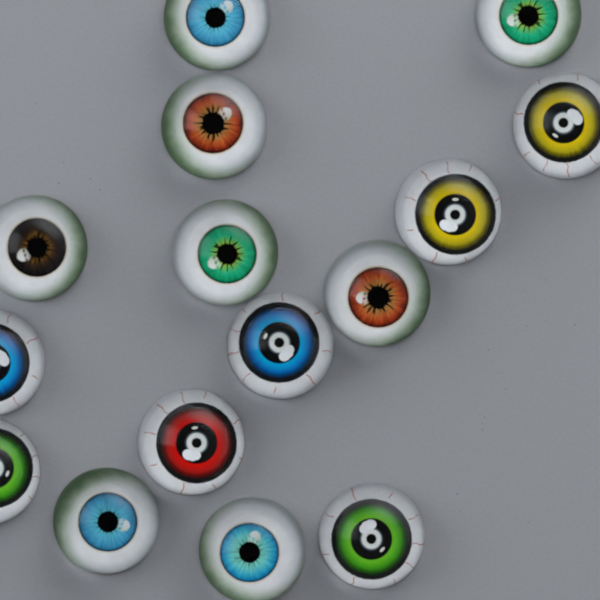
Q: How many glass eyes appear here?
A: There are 15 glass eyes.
